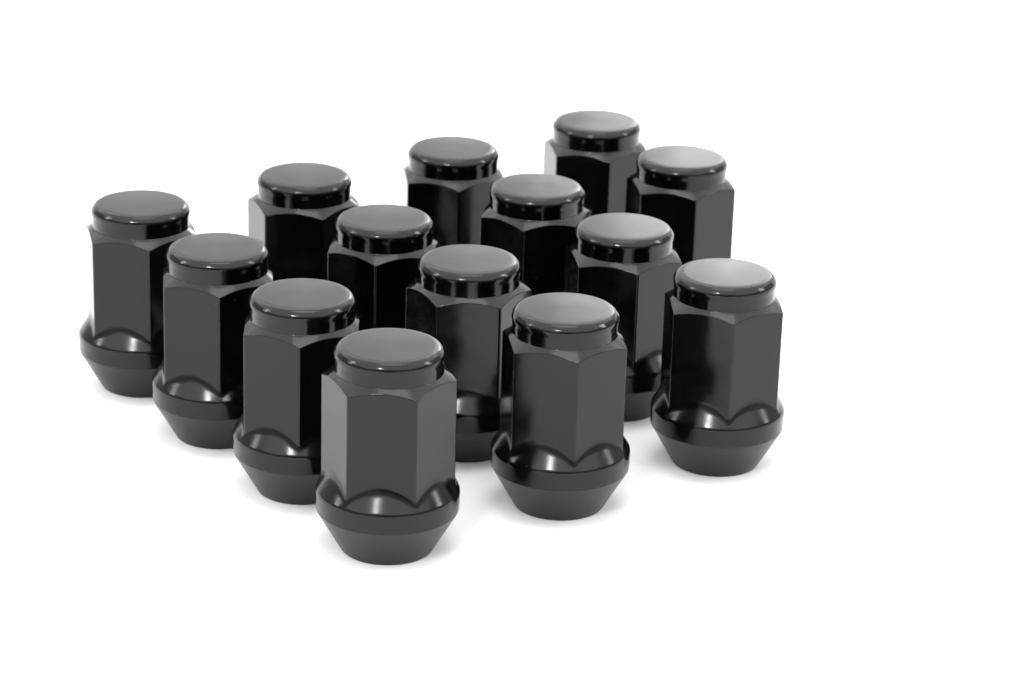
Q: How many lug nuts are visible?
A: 14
